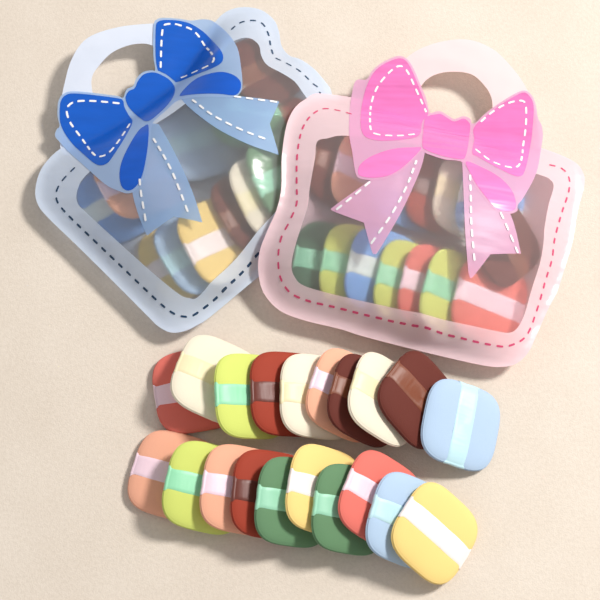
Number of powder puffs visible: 46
